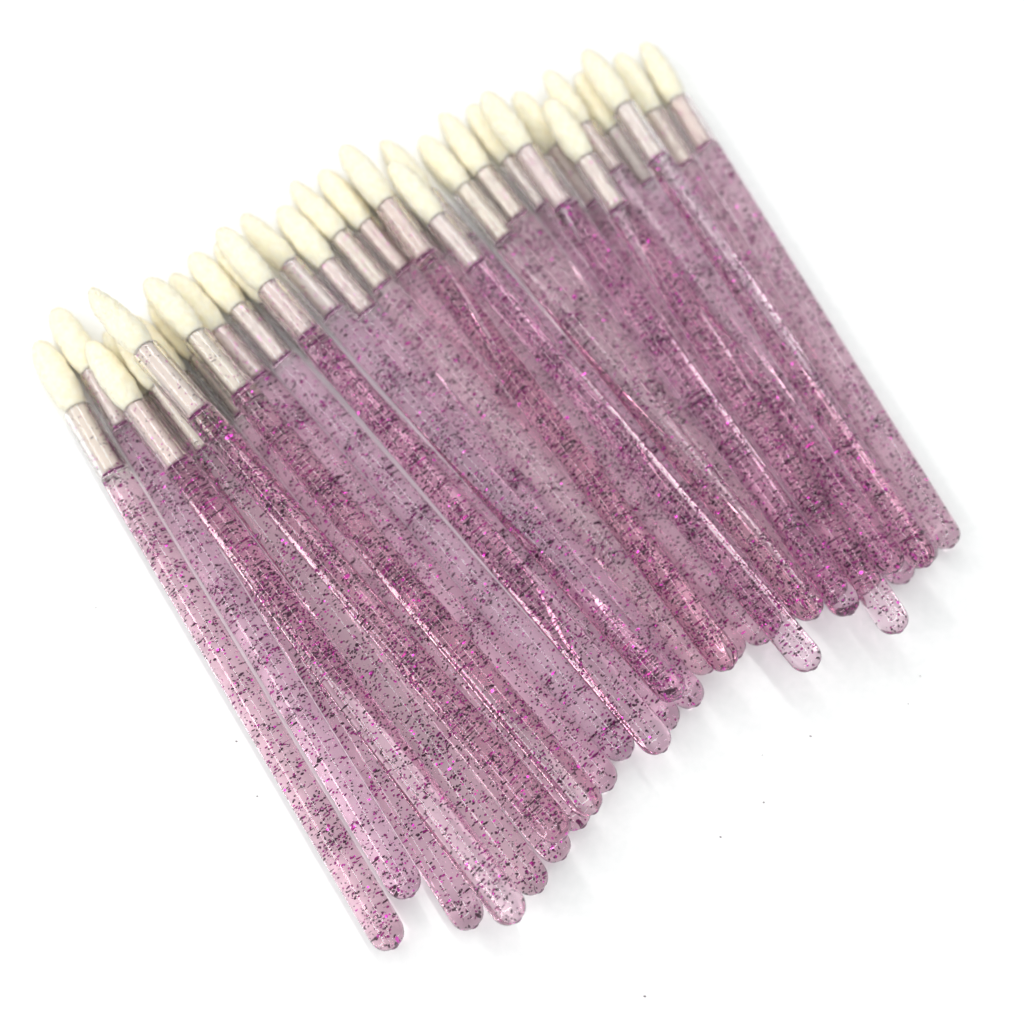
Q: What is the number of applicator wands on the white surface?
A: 32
